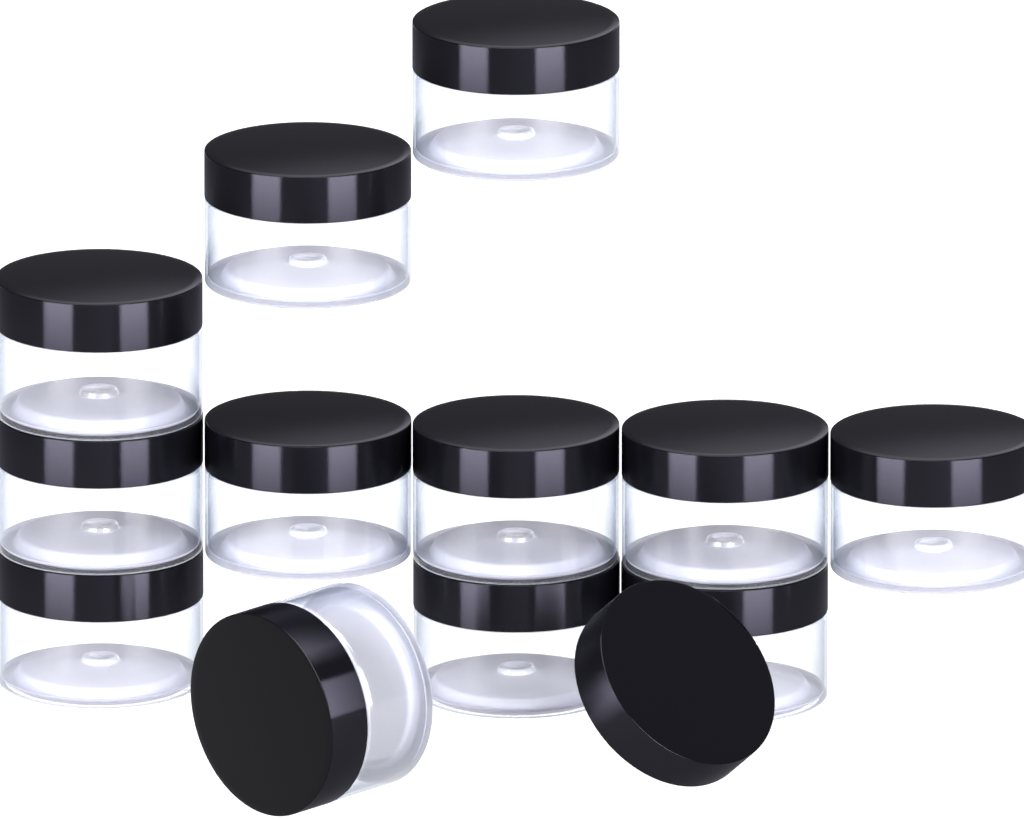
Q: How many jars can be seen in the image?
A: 12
